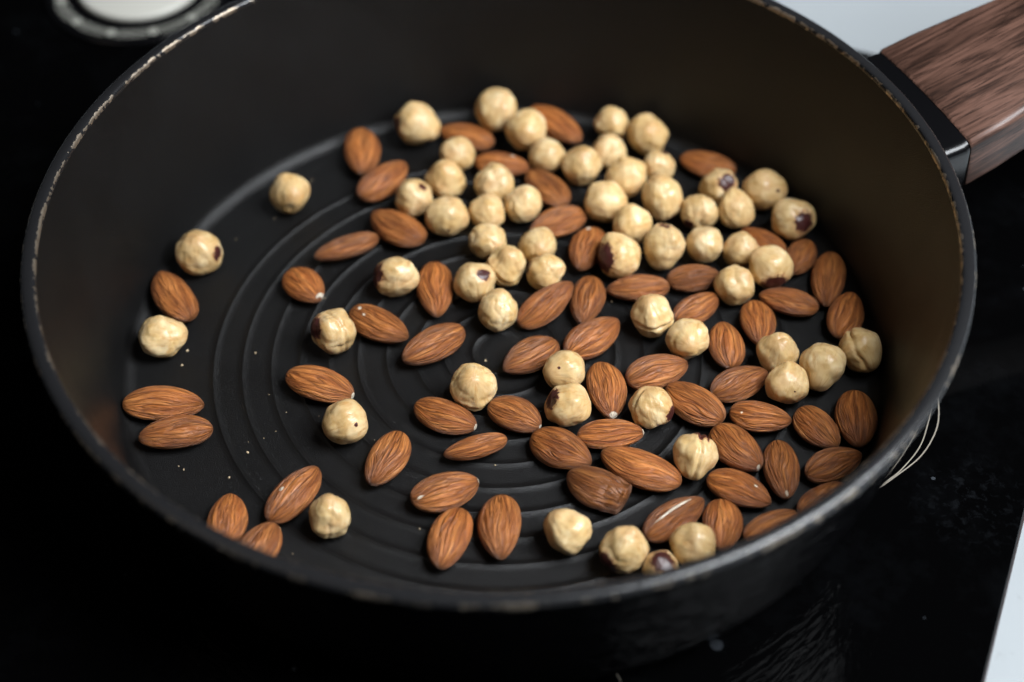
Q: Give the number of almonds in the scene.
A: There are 62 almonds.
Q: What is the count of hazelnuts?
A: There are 59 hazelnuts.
